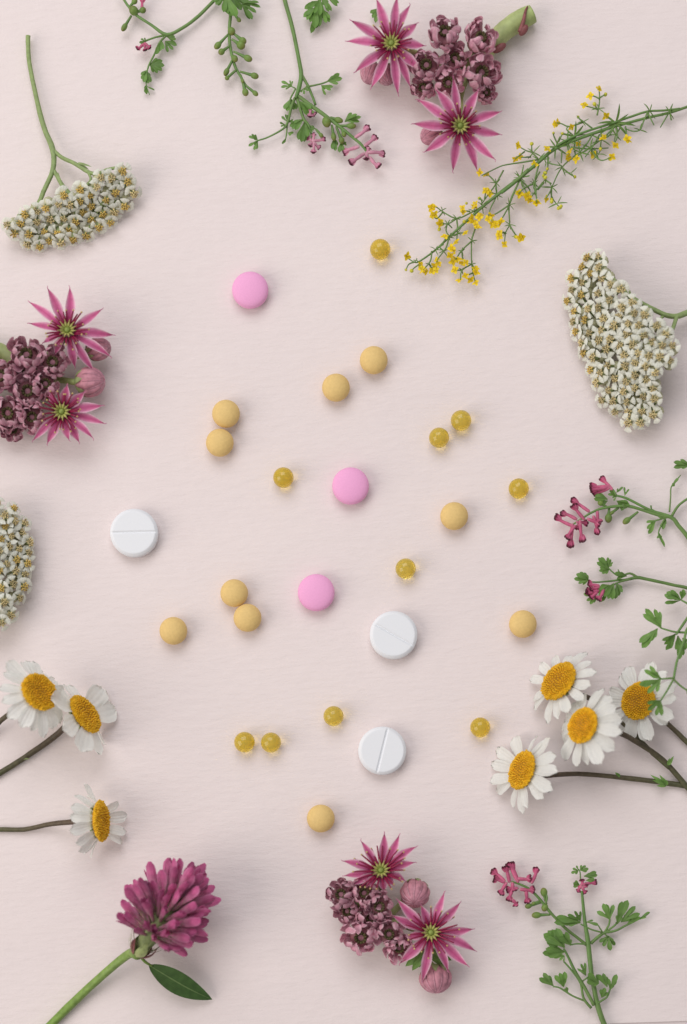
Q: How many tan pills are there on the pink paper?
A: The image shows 10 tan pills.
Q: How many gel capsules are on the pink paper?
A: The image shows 10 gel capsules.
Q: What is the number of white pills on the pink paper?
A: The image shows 3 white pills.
